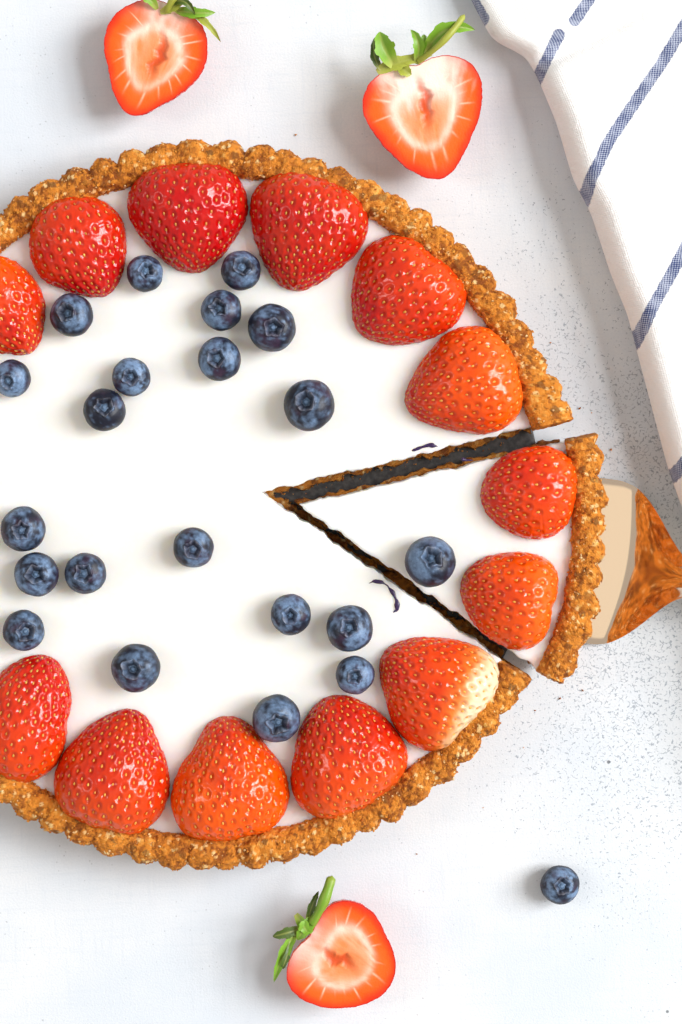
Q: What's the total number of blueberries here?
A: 22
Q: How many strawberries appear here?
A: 16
